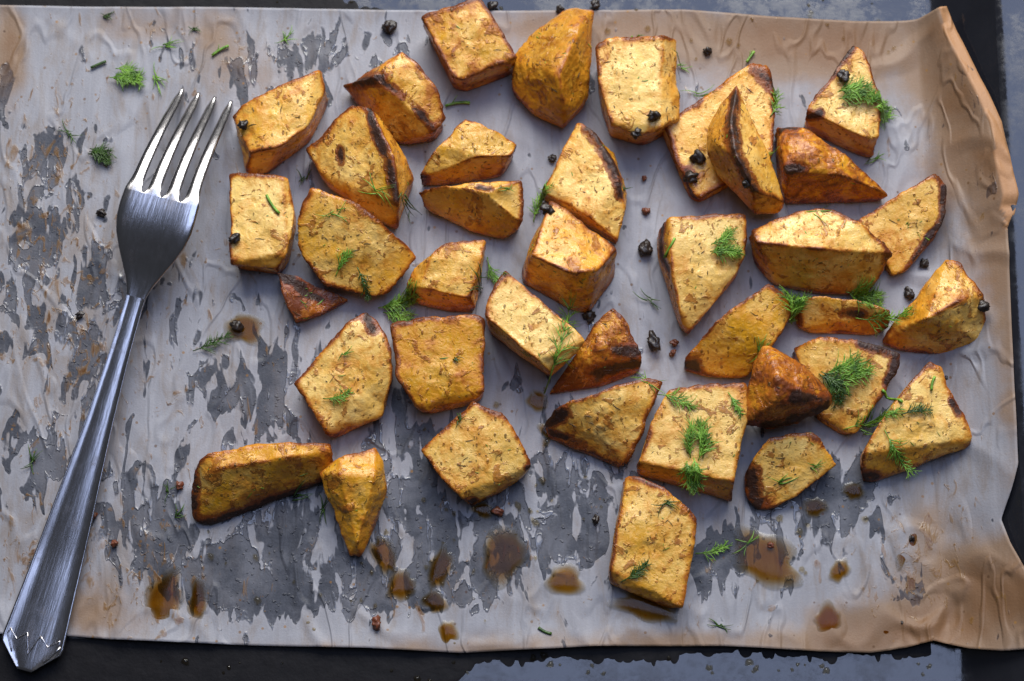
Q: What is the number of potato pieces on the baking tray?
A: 38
